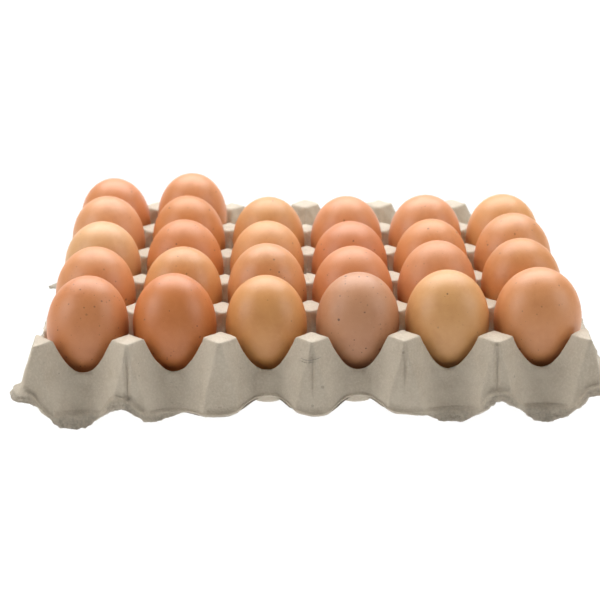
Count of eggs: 26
